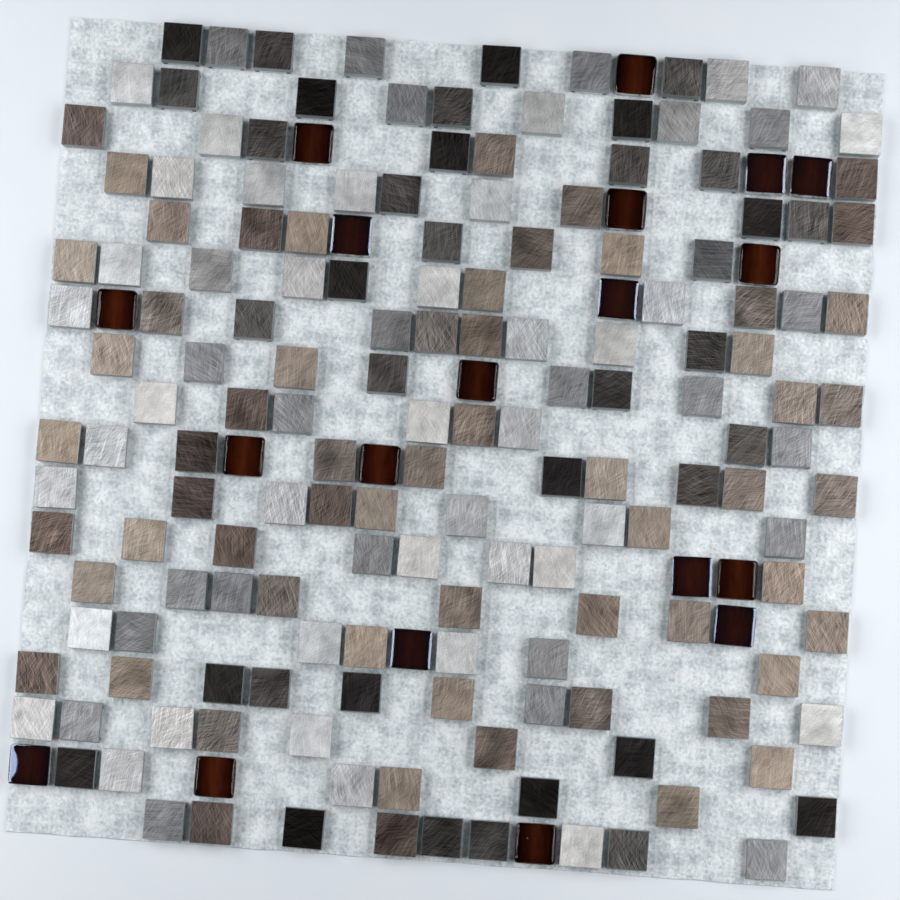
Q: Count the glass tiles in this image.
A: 19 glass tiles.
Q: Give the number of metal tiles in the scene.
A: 158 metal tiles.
